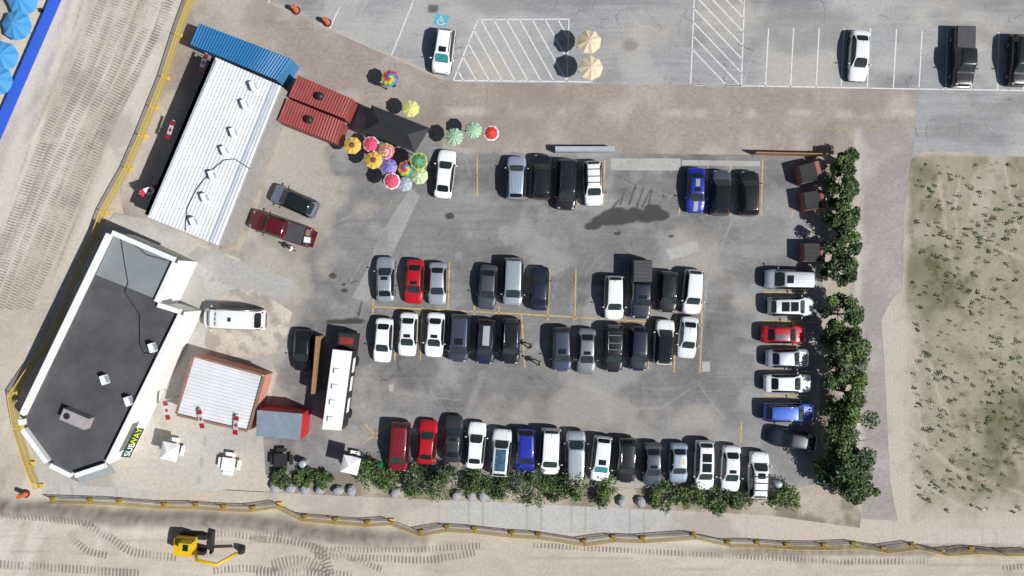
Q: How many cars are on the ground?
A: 60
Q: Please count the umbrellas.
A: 23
